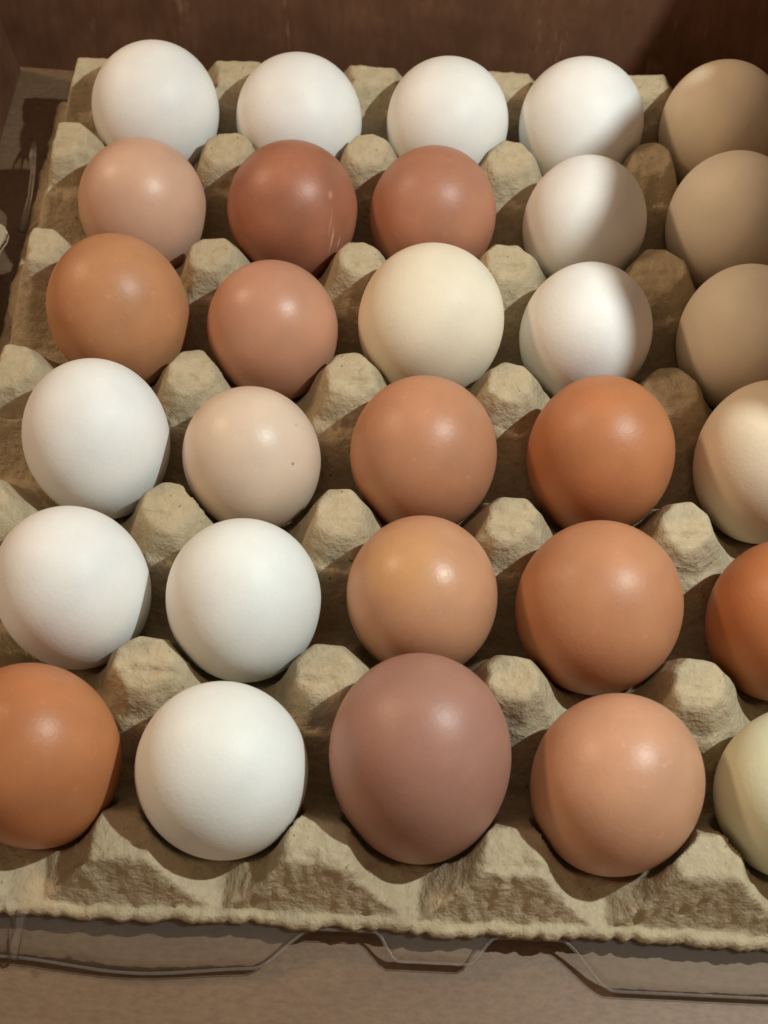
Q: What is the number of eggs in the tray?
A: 30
